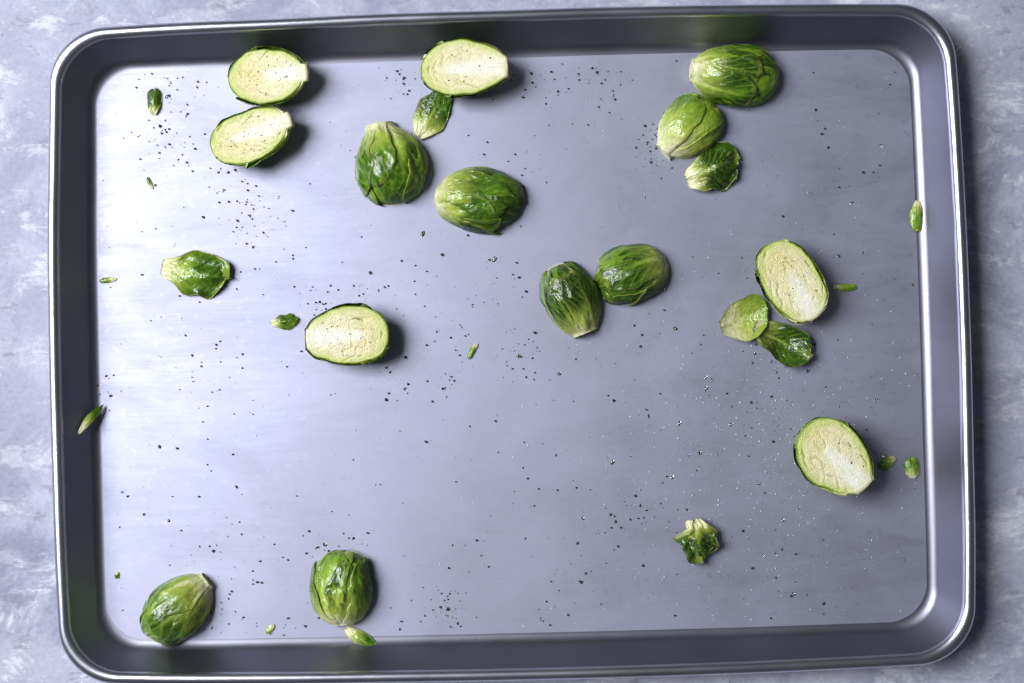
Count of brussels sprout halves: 14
